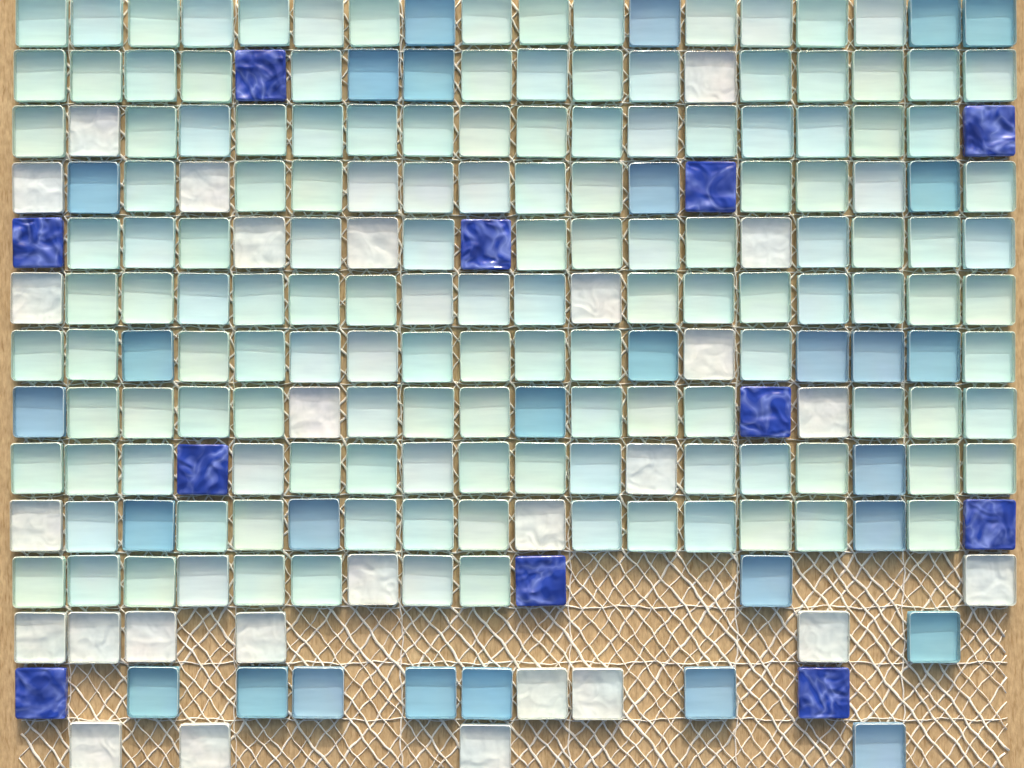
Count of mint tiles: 145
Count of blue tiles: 29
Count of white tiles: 27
